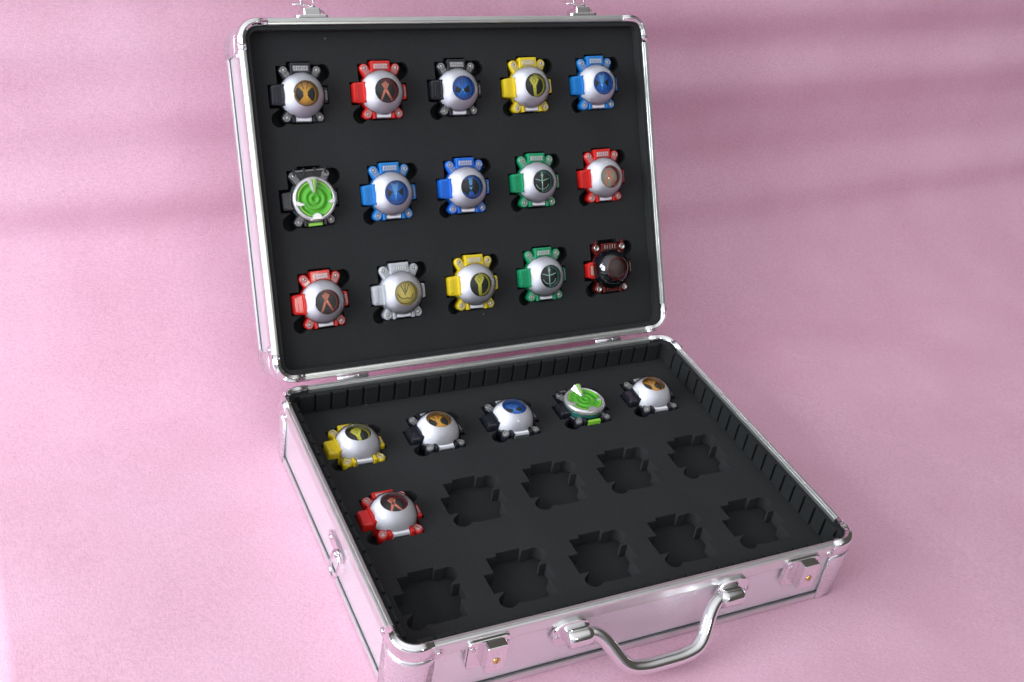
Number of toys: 21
